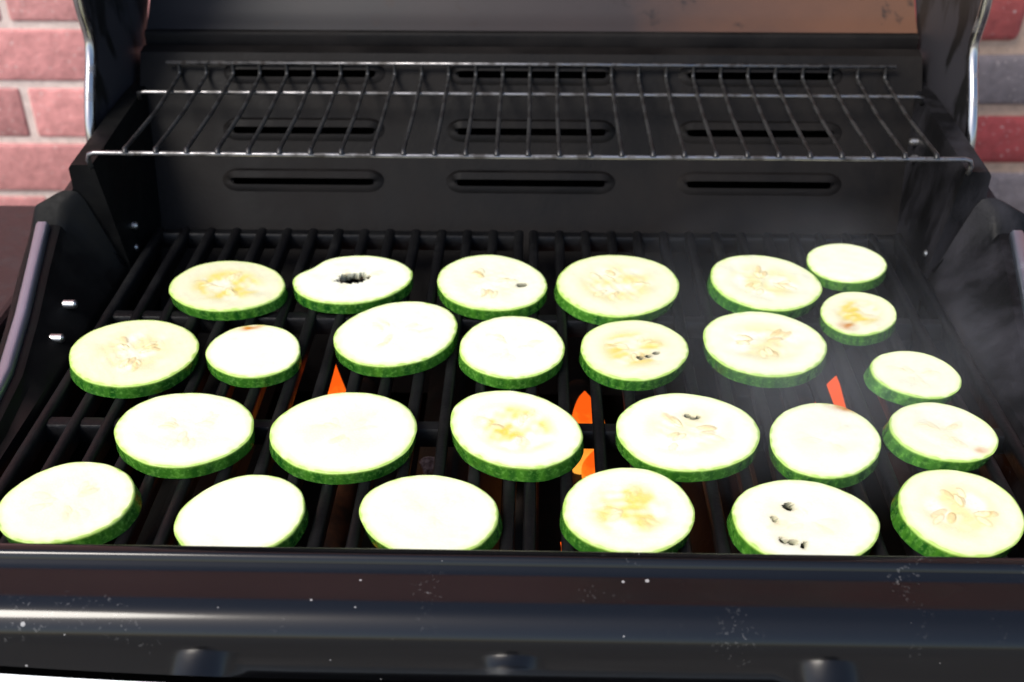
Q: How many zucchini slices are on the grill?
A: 26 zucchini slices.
